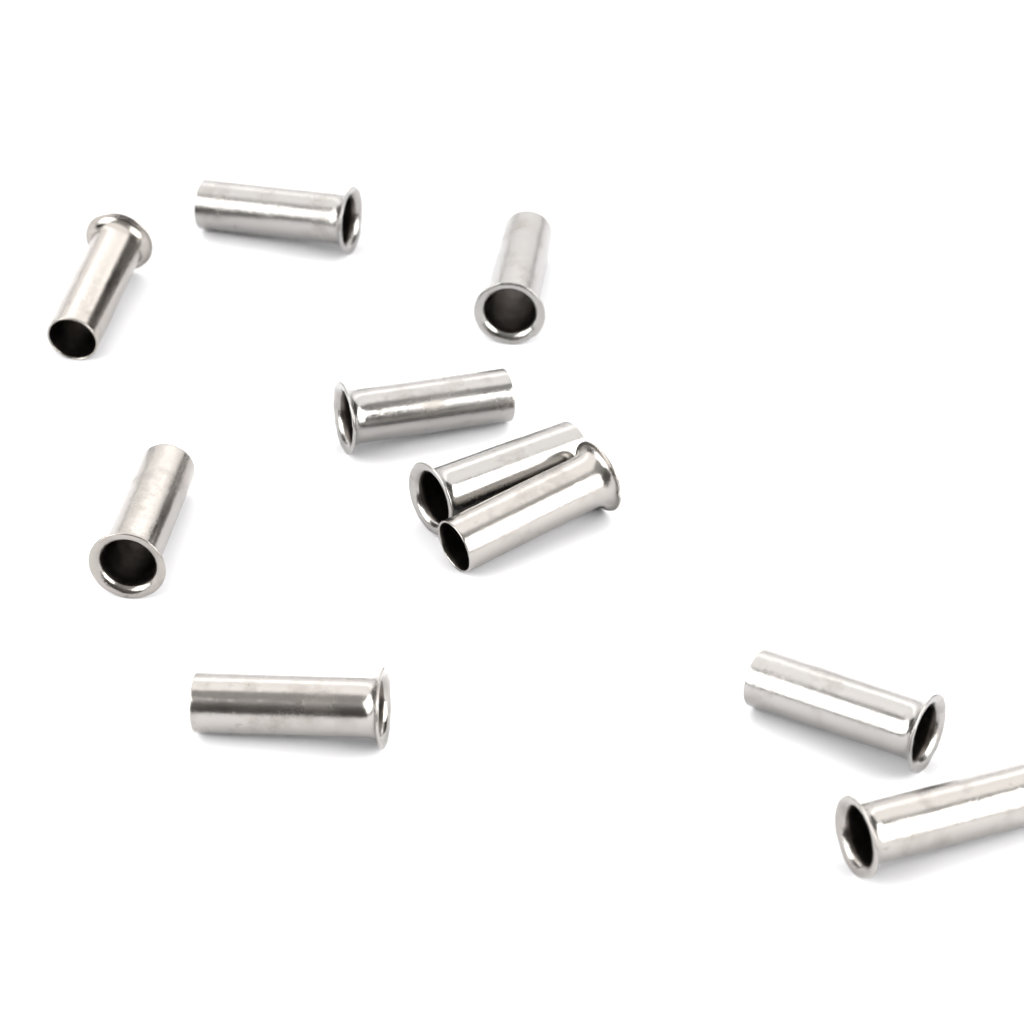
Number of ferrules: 10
